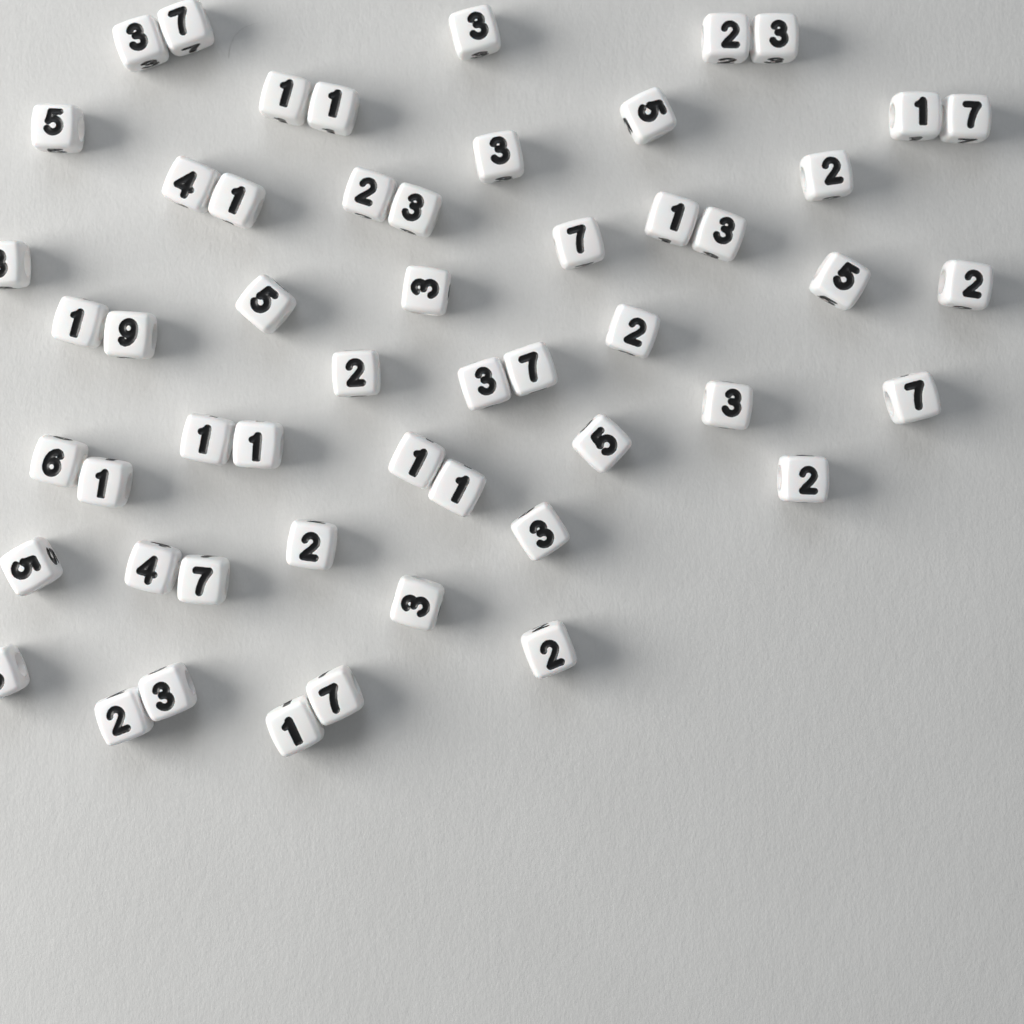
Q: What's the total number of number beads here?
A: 53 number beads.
